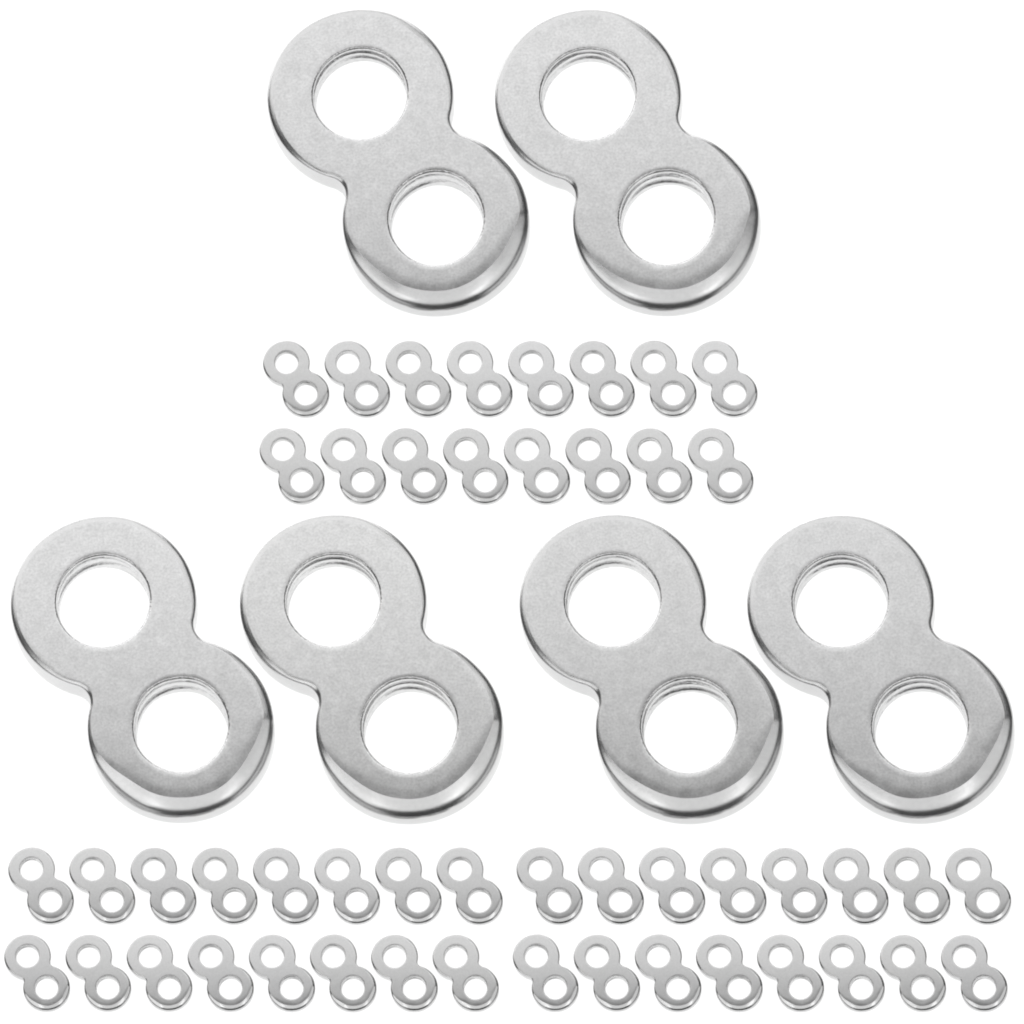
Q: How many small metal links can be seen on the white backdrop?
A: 48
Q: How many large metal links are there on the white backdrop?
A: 6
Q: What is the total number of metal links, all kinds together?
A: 54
